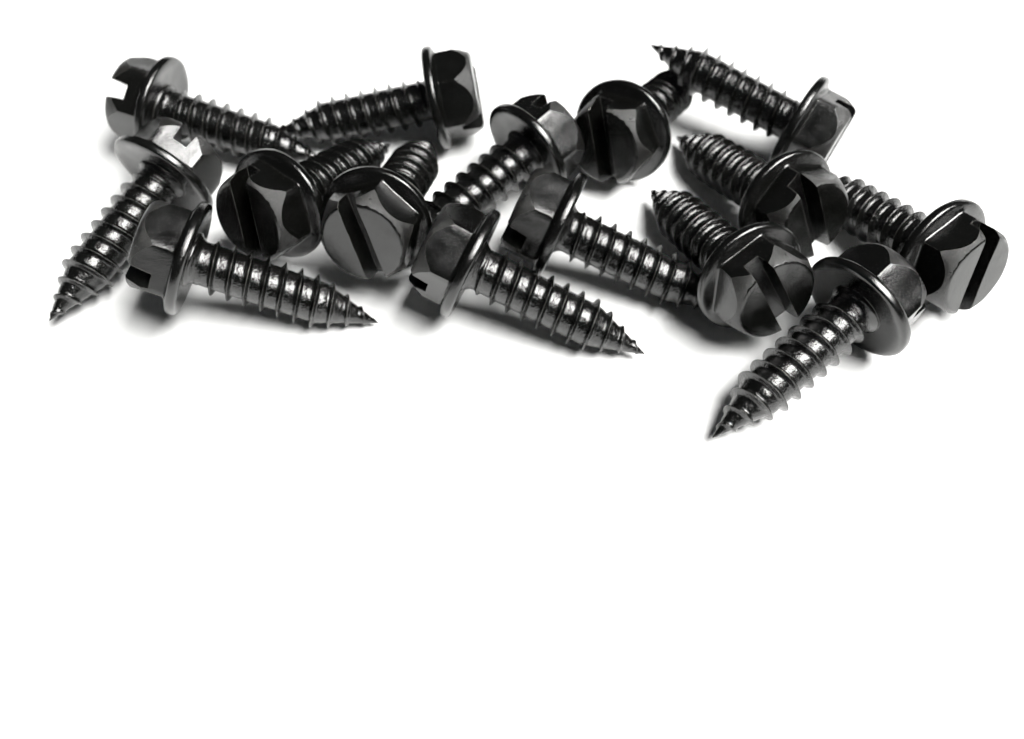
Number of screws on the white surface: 15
